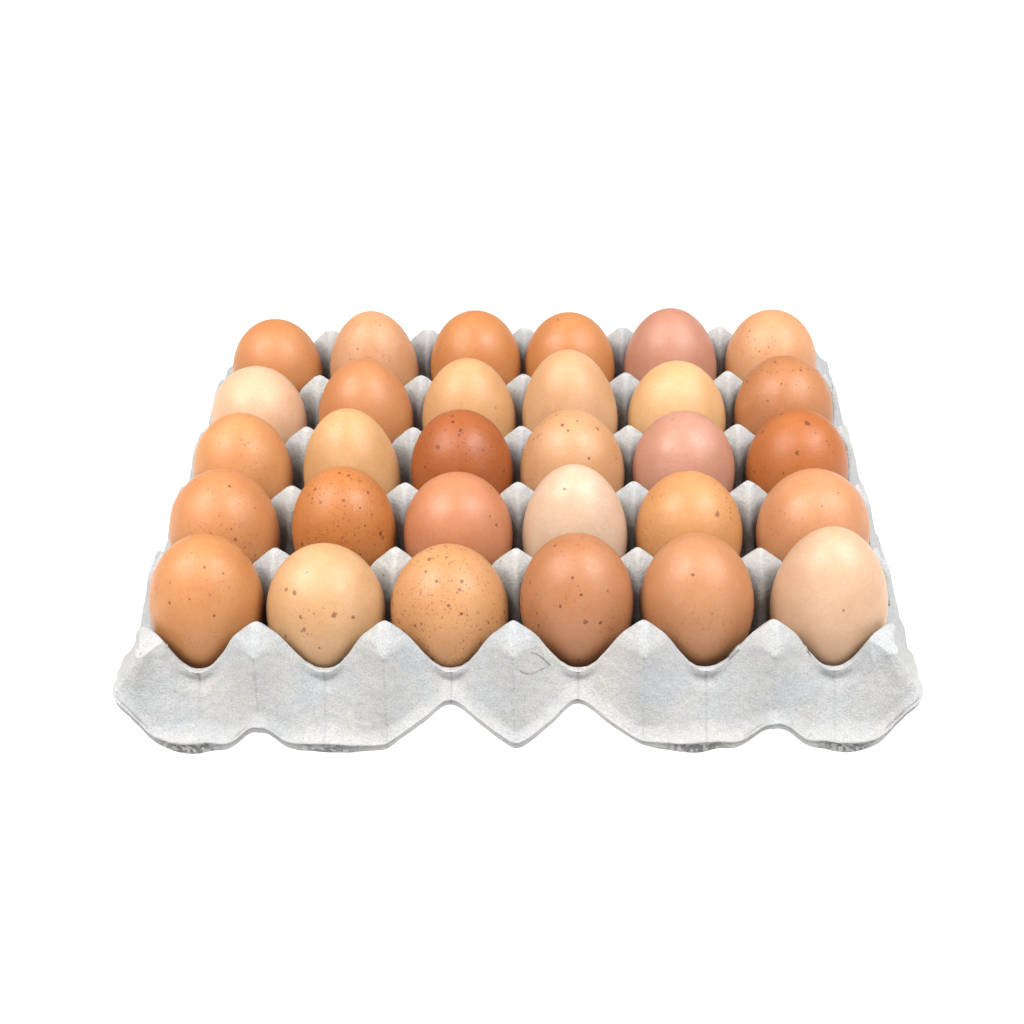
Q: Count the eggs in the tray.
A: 30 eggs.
